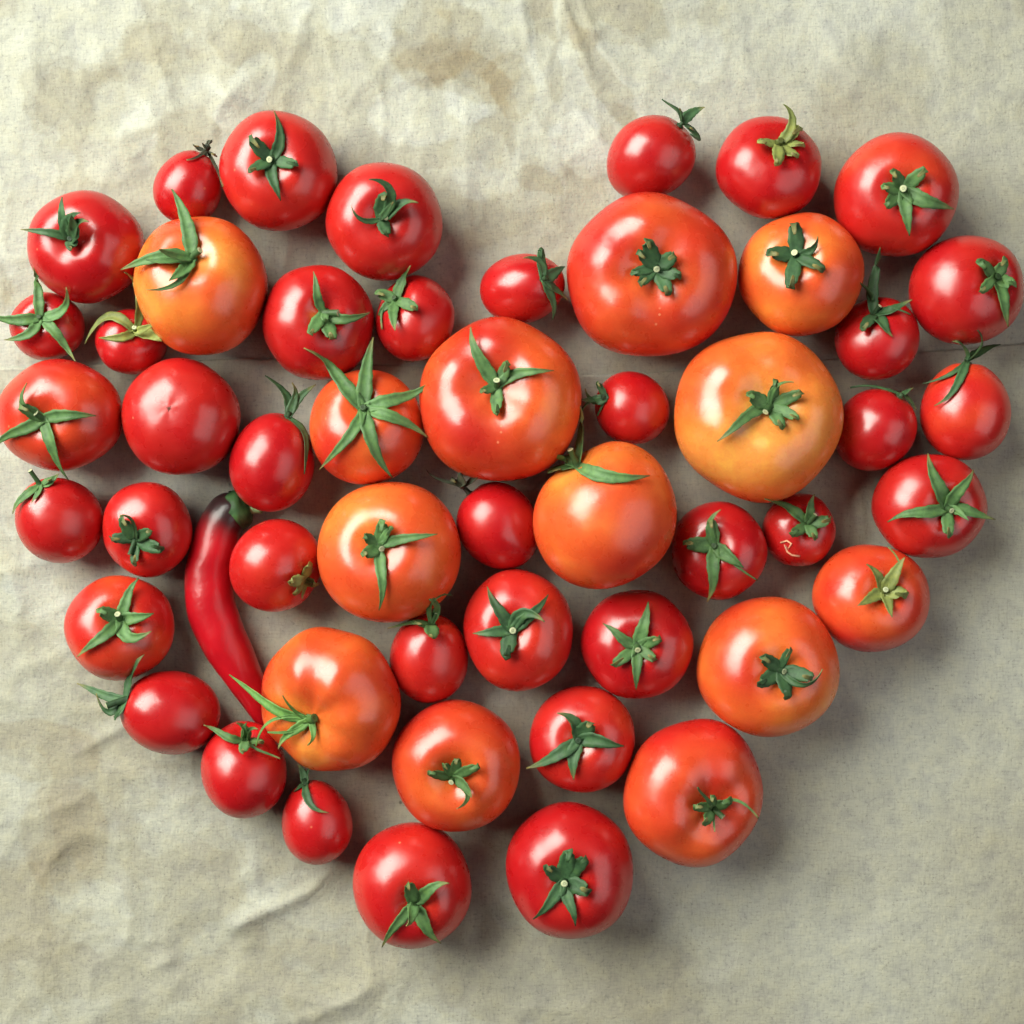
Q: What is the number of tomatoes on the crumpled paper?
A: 50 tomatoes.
